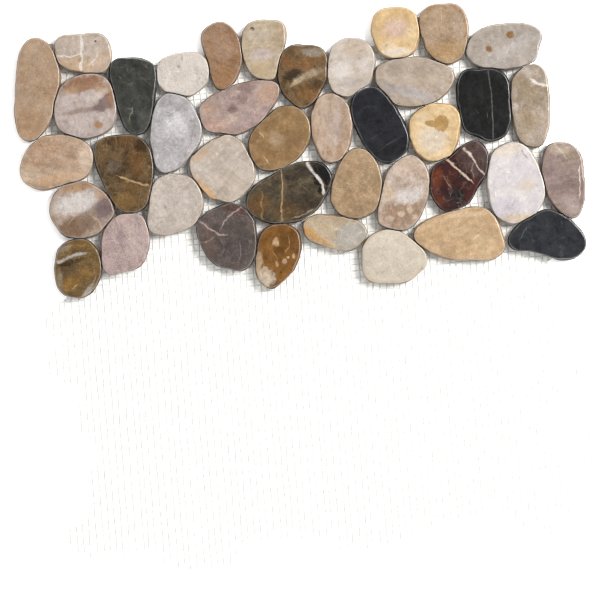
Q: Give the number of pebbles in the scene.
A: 40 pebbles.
